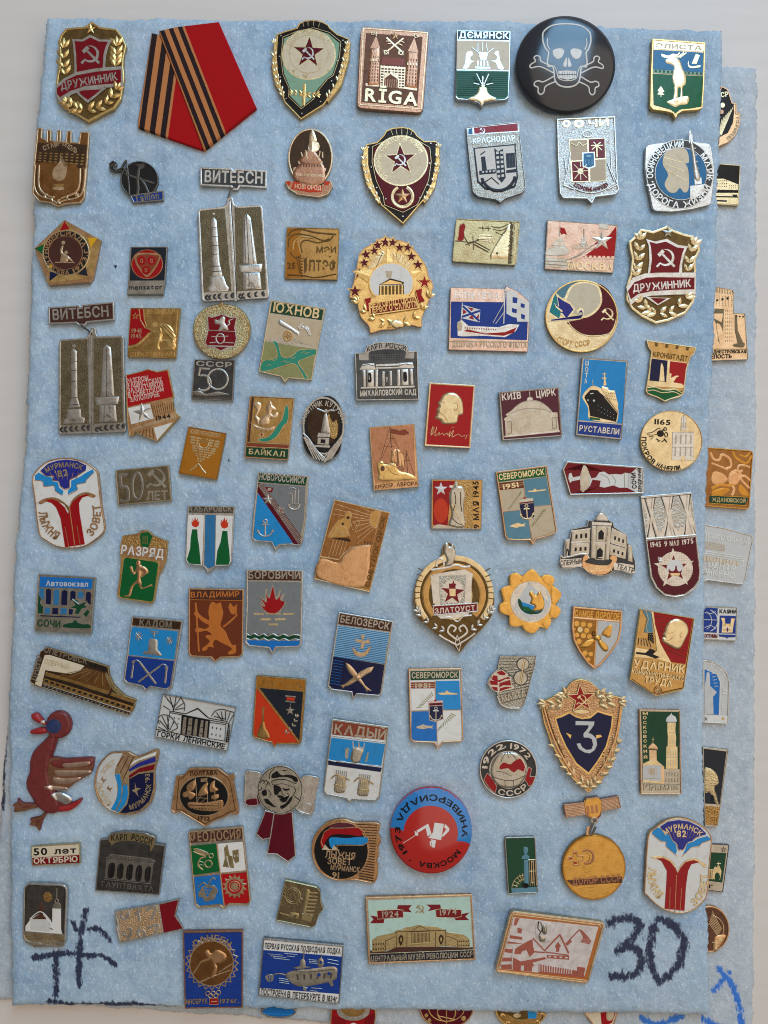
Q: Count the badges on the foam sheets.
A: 102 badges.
